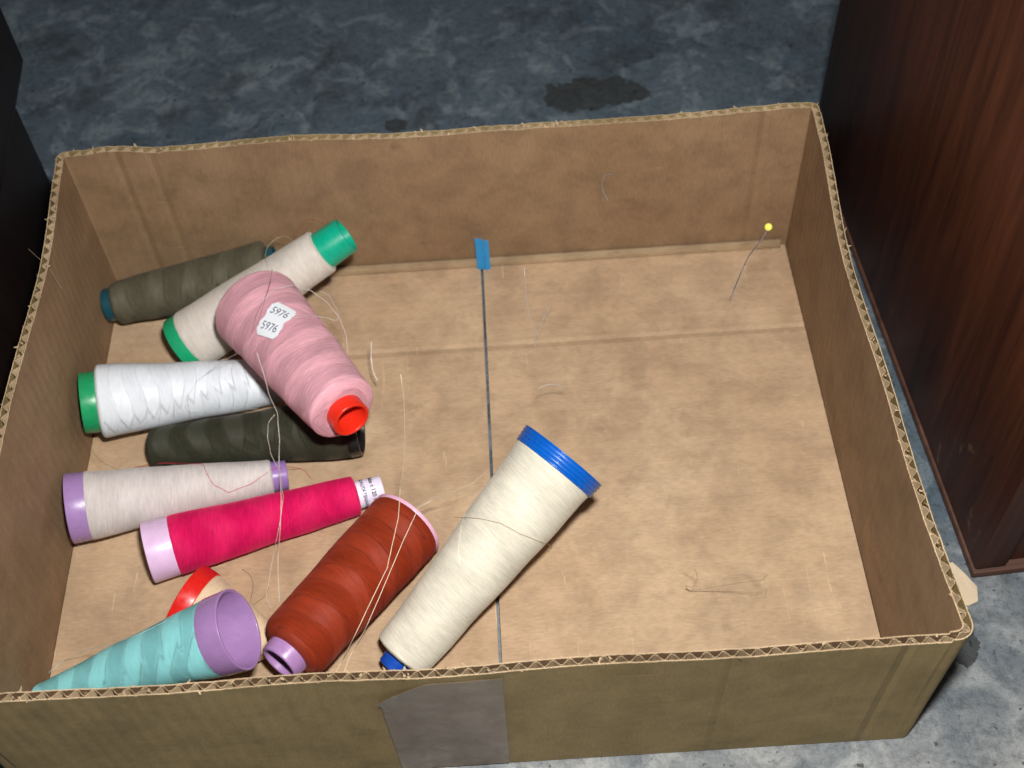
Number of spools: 11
